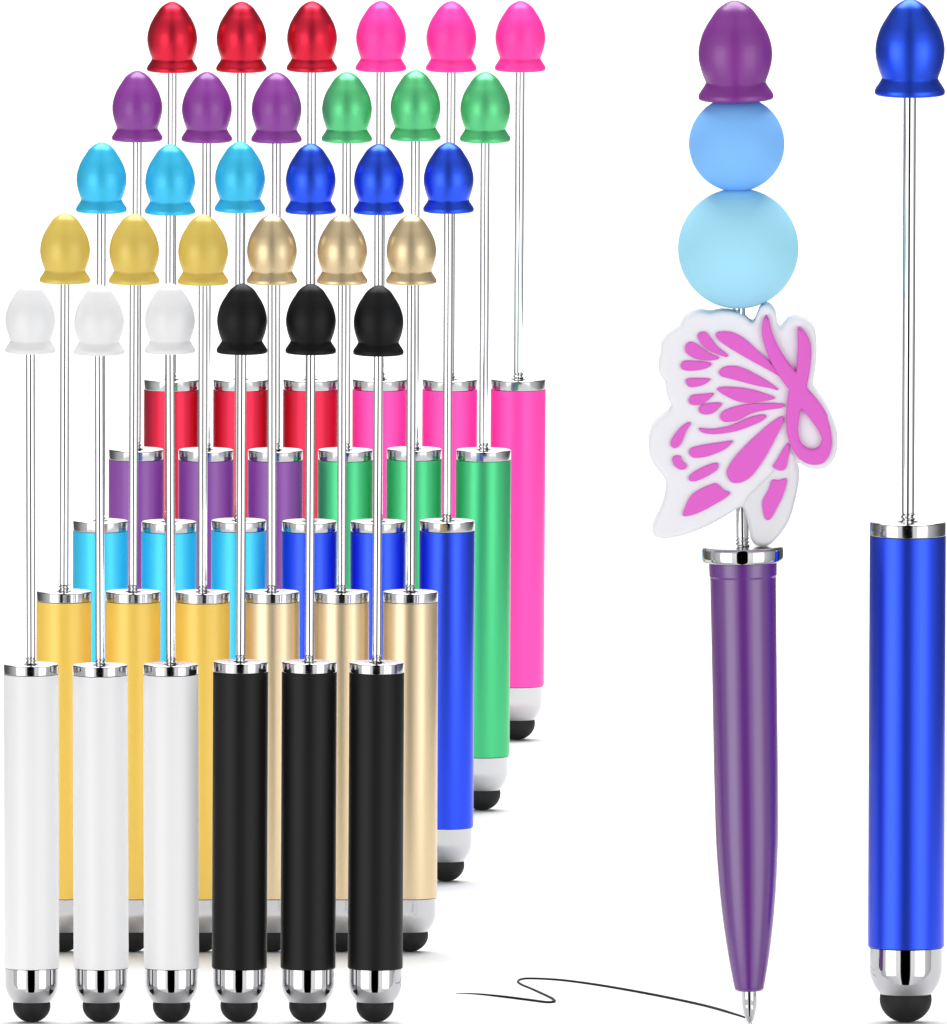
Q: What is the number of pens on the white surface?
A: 32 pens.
